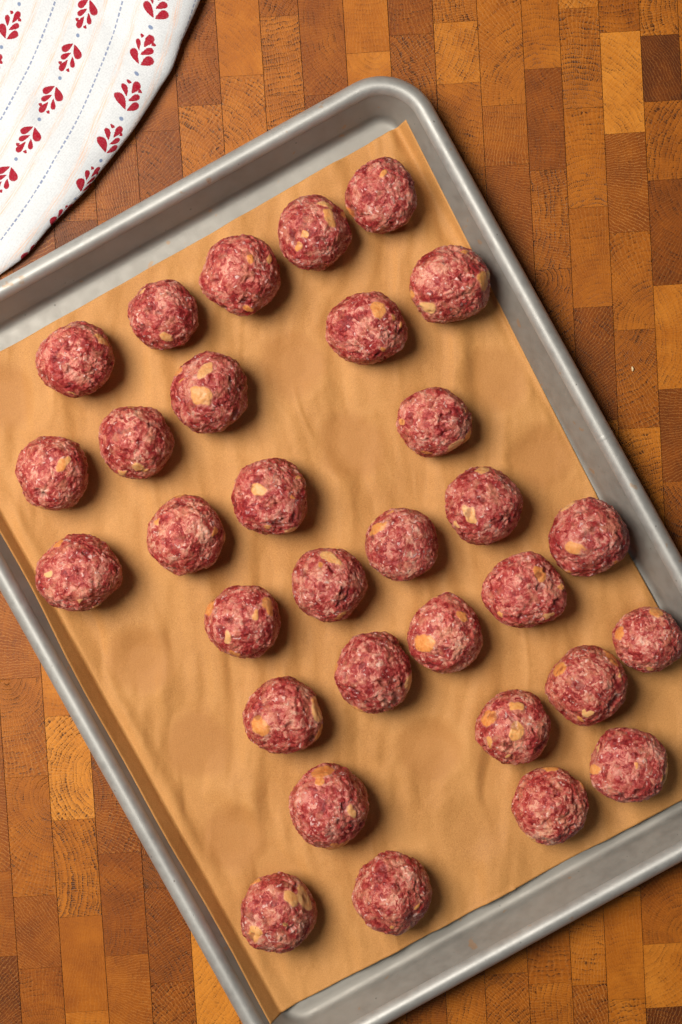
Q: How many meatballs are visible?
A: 31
